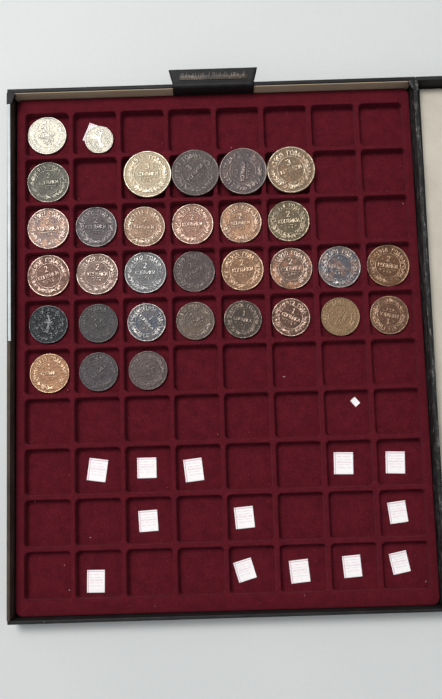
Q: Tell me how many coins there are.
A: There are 32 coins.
